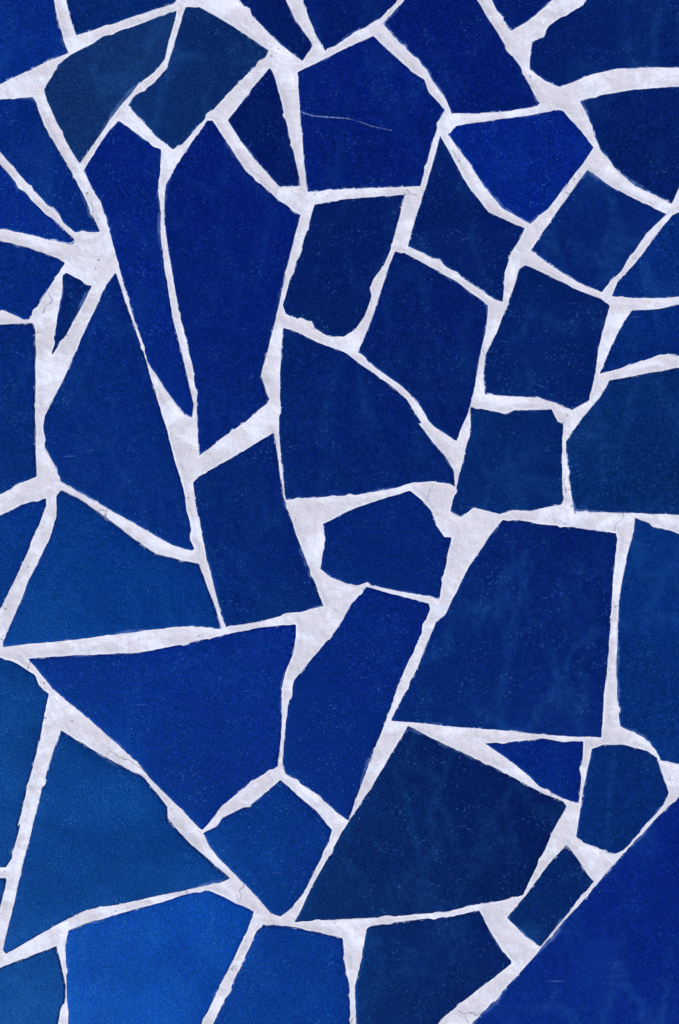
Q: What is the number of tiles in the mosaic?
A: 52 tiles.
